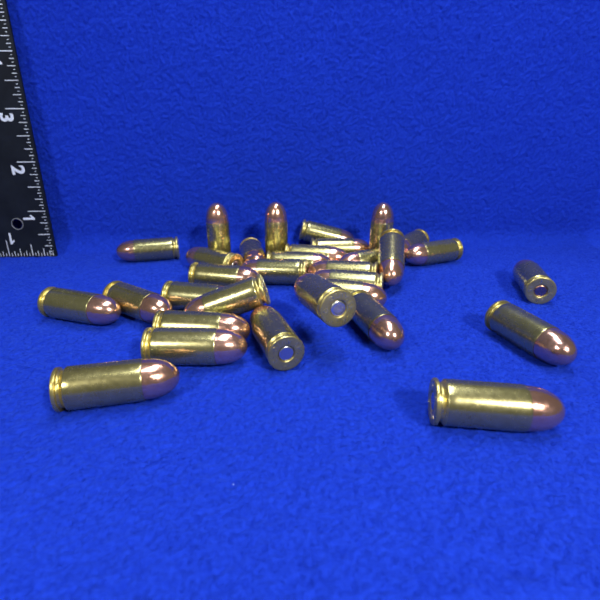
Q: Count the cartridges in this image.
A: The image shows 32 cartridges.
